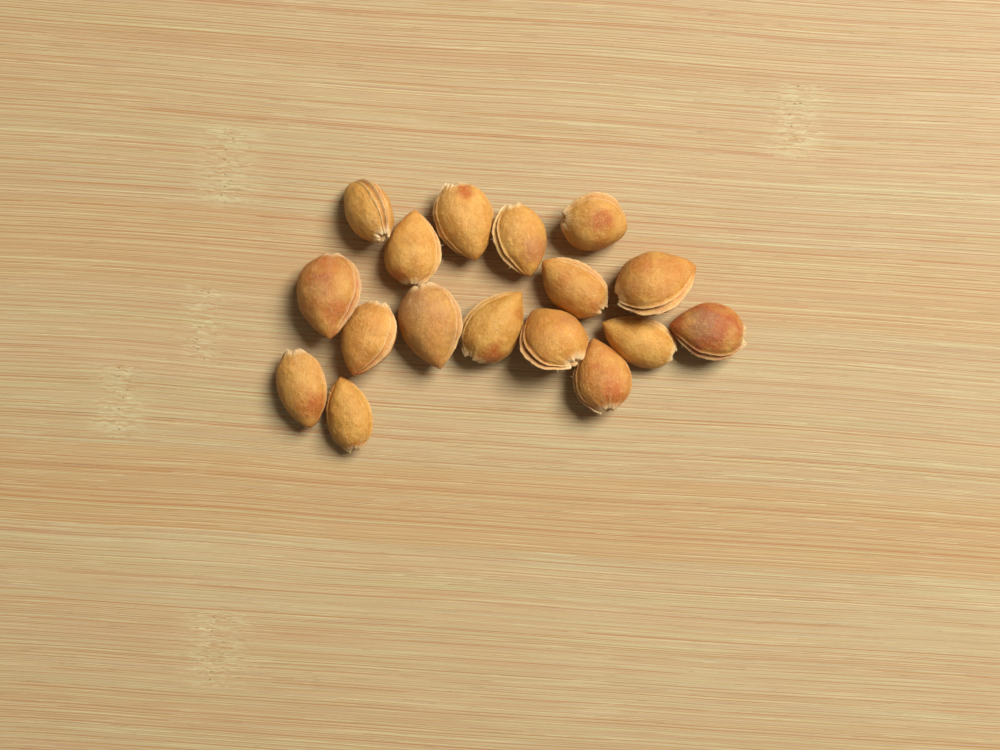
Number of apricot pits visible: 17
